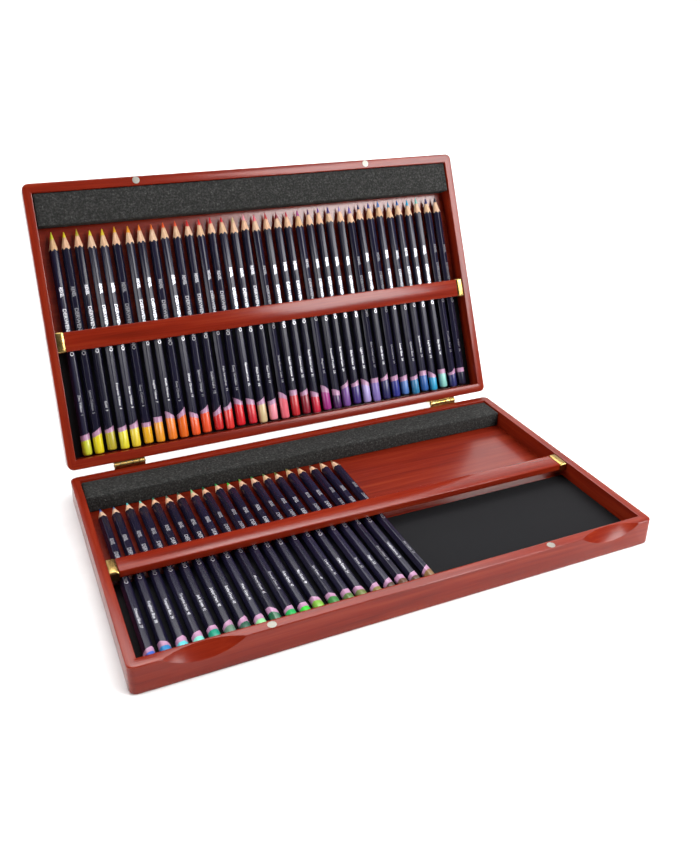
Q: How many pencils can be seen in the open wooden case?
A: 56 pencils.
